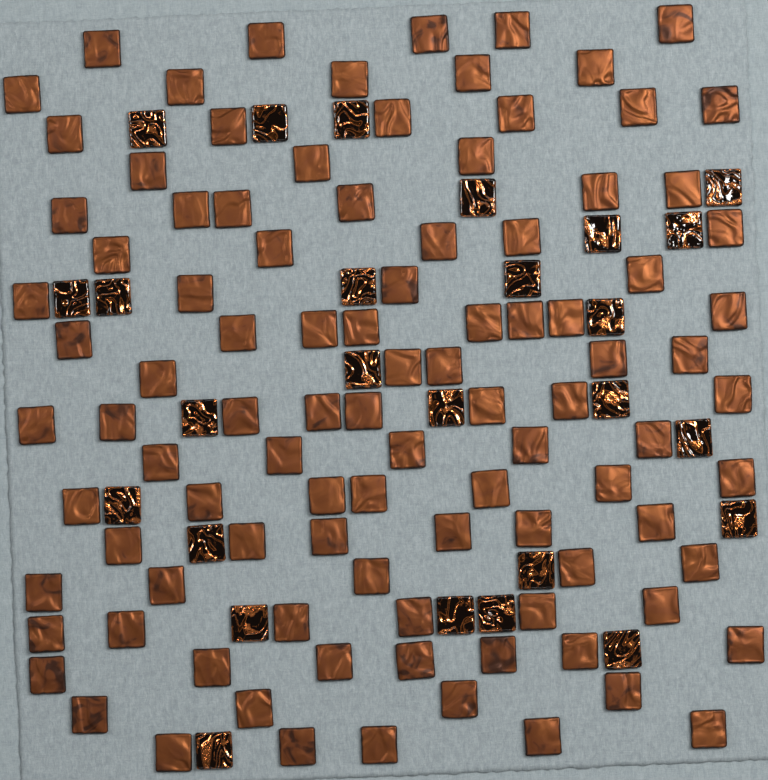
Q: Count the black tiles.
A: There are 26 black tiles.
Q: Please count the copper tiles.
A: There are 100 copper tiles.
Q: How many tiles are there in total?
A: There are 126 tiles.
